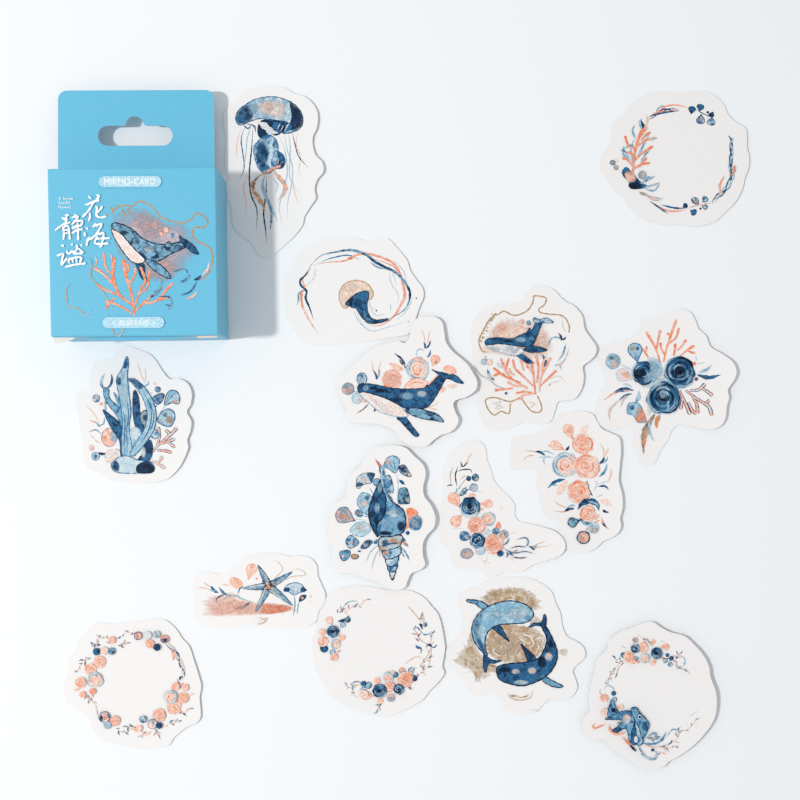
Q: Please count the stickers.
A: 15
